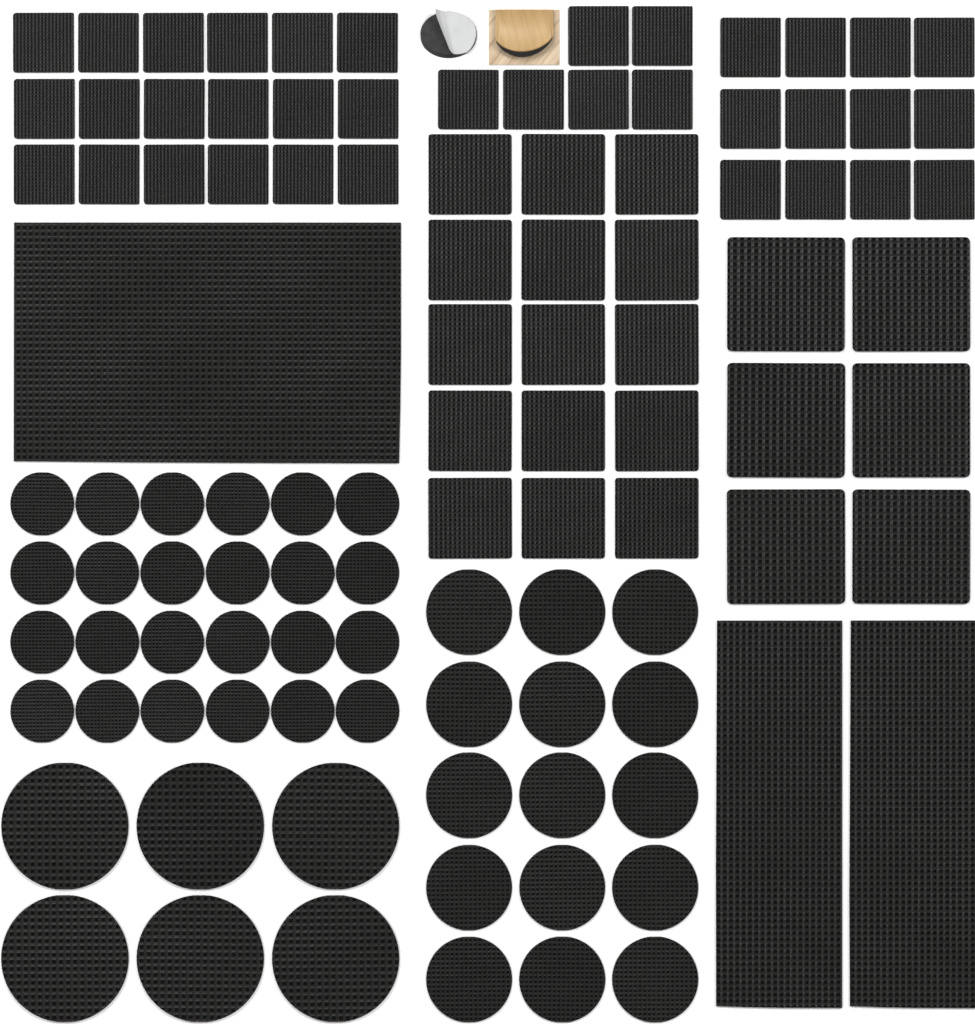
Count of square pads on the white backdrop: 57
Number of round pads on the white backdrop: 46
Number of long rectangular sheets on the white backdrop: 3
